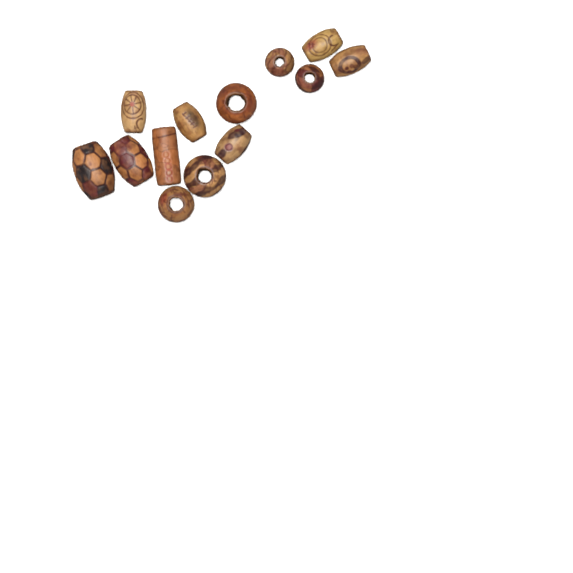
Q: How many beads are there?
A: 13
